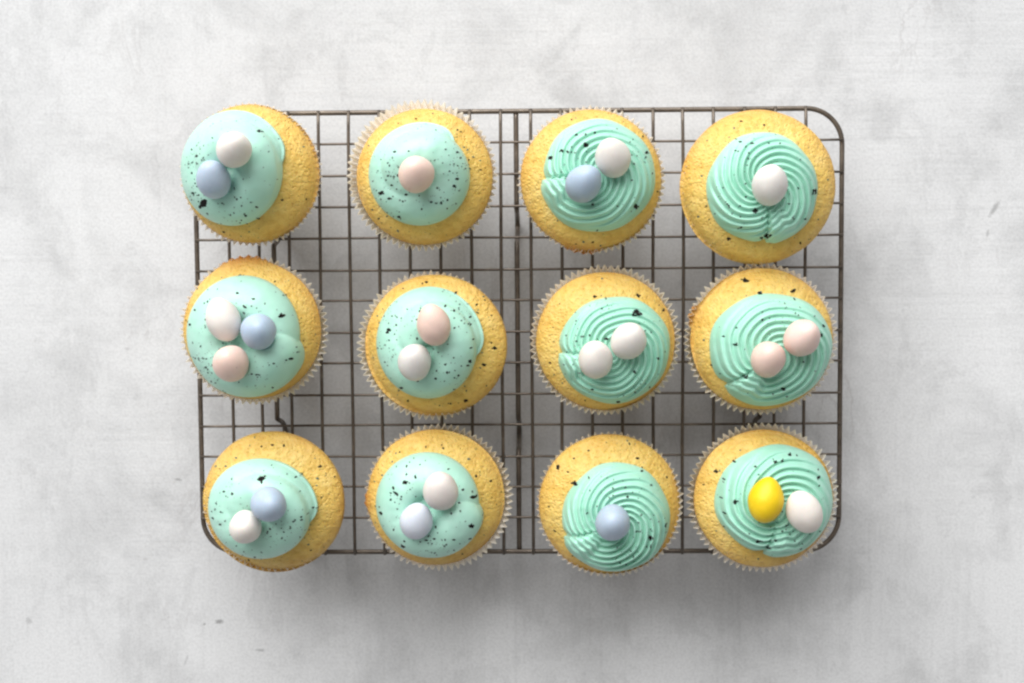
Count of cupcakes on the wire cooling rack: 12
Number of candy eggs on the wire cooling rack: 22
